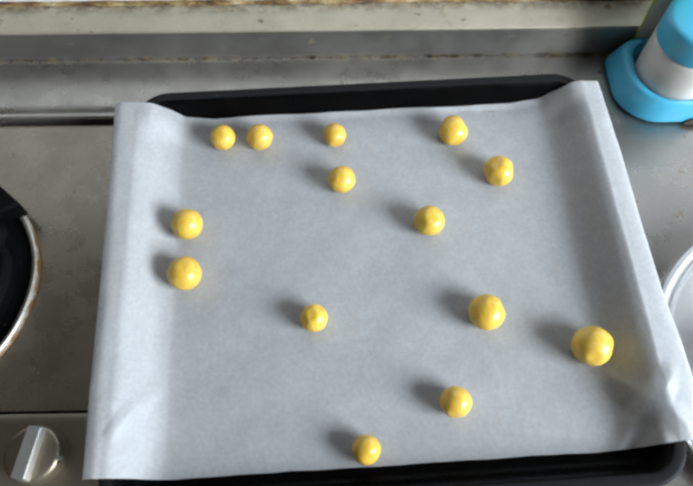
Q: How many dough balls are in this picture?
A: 14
